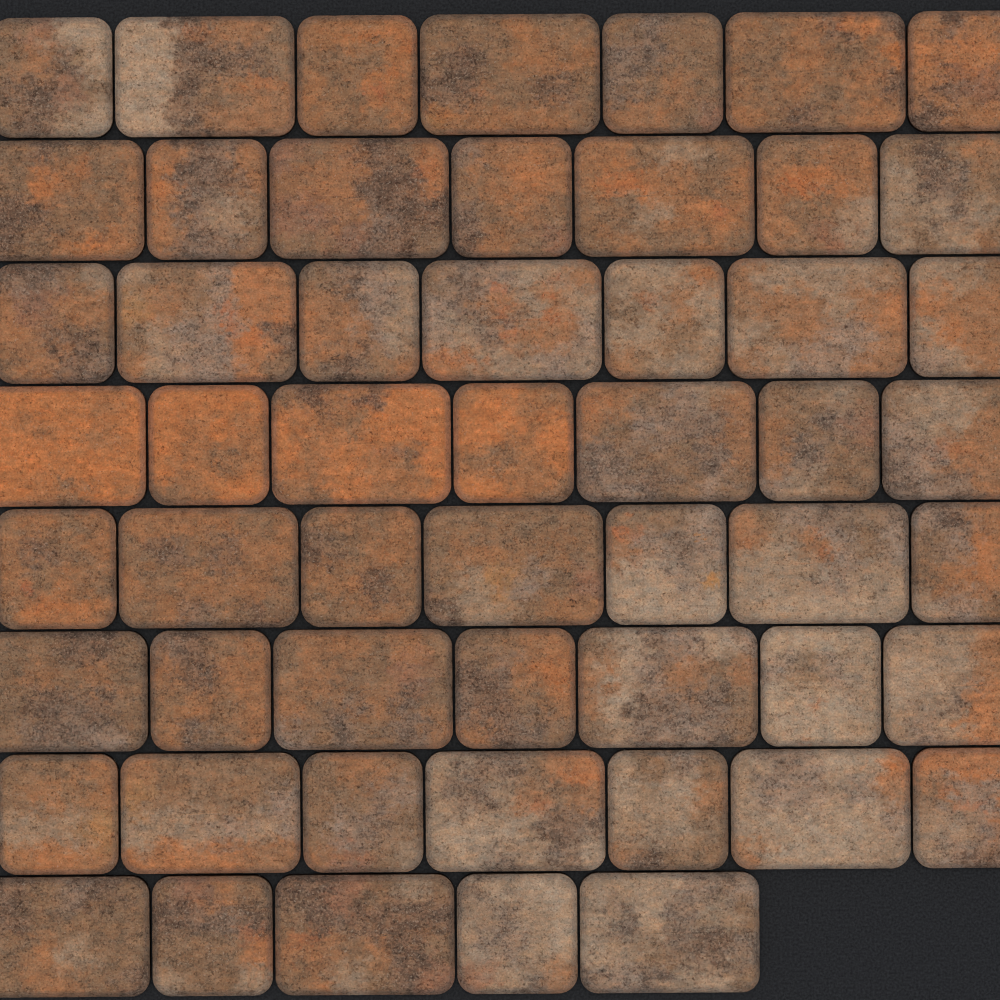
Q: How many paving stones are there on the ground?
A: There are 54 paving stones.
